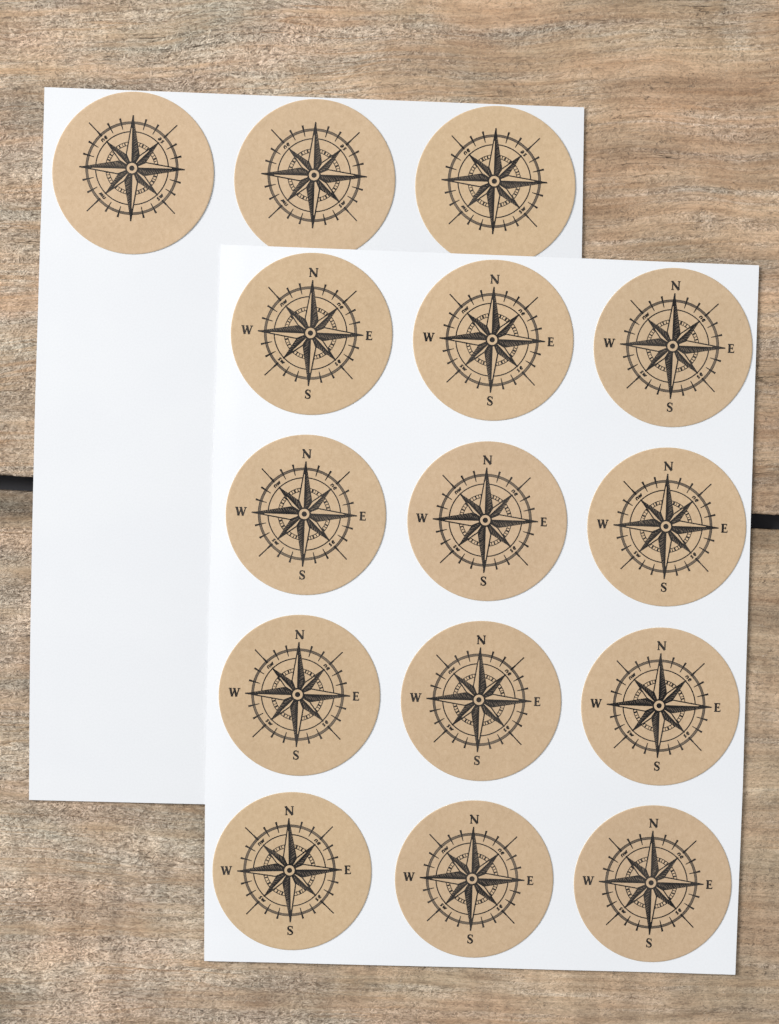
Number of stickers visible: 15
